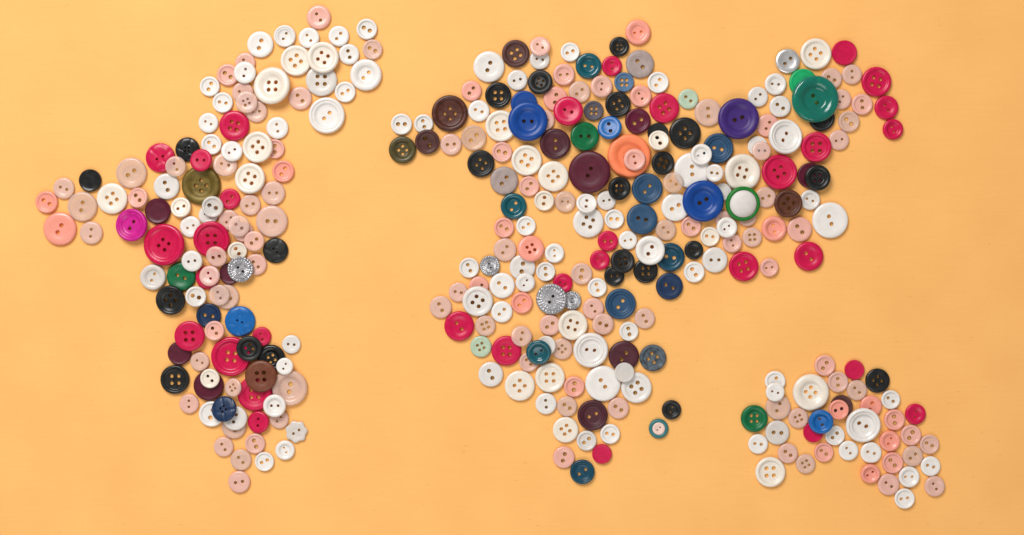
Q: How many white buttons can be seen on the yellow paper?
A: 116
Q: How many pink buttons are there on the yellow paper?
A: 116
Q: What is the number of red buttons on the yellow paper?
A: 32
